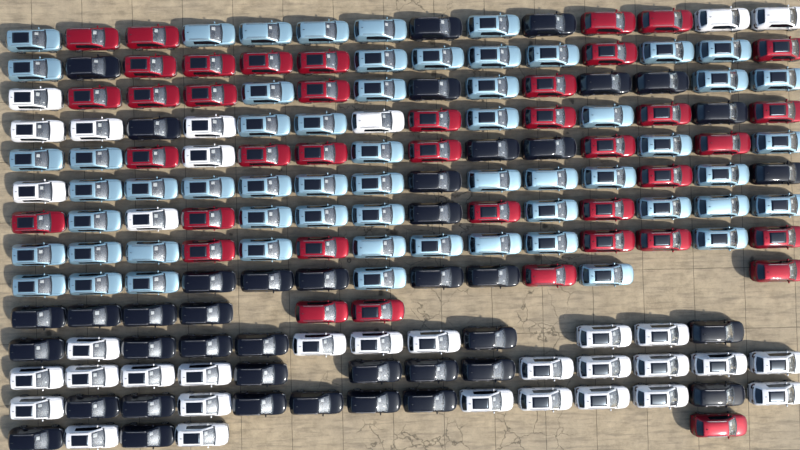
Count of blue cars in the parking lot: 59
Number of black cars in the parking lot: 41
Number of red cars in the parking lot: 40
